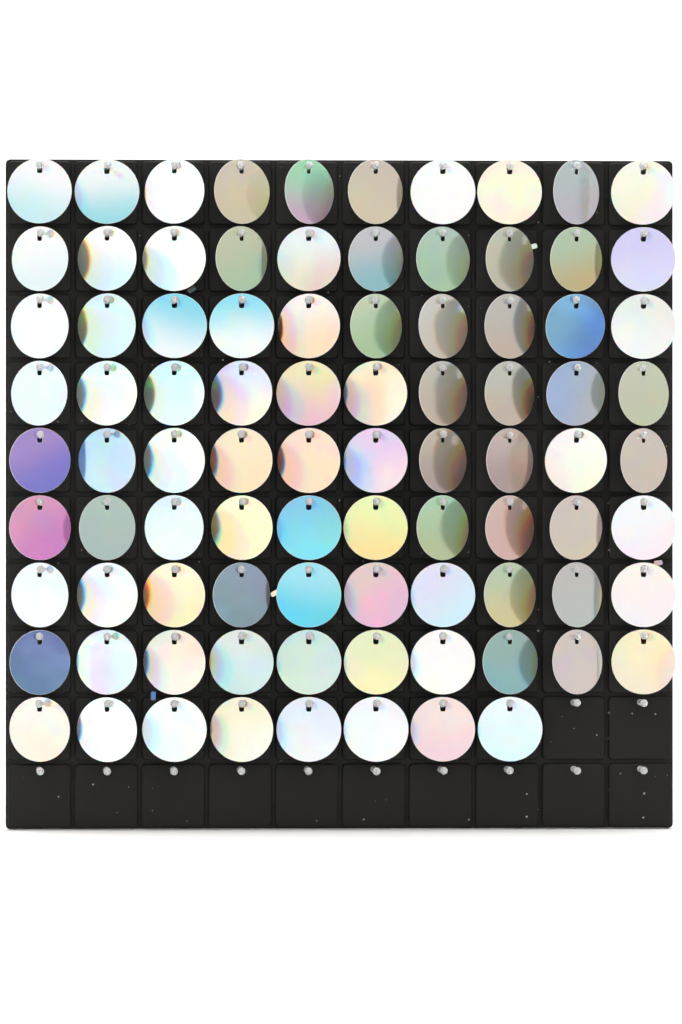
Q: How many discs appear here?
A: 88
